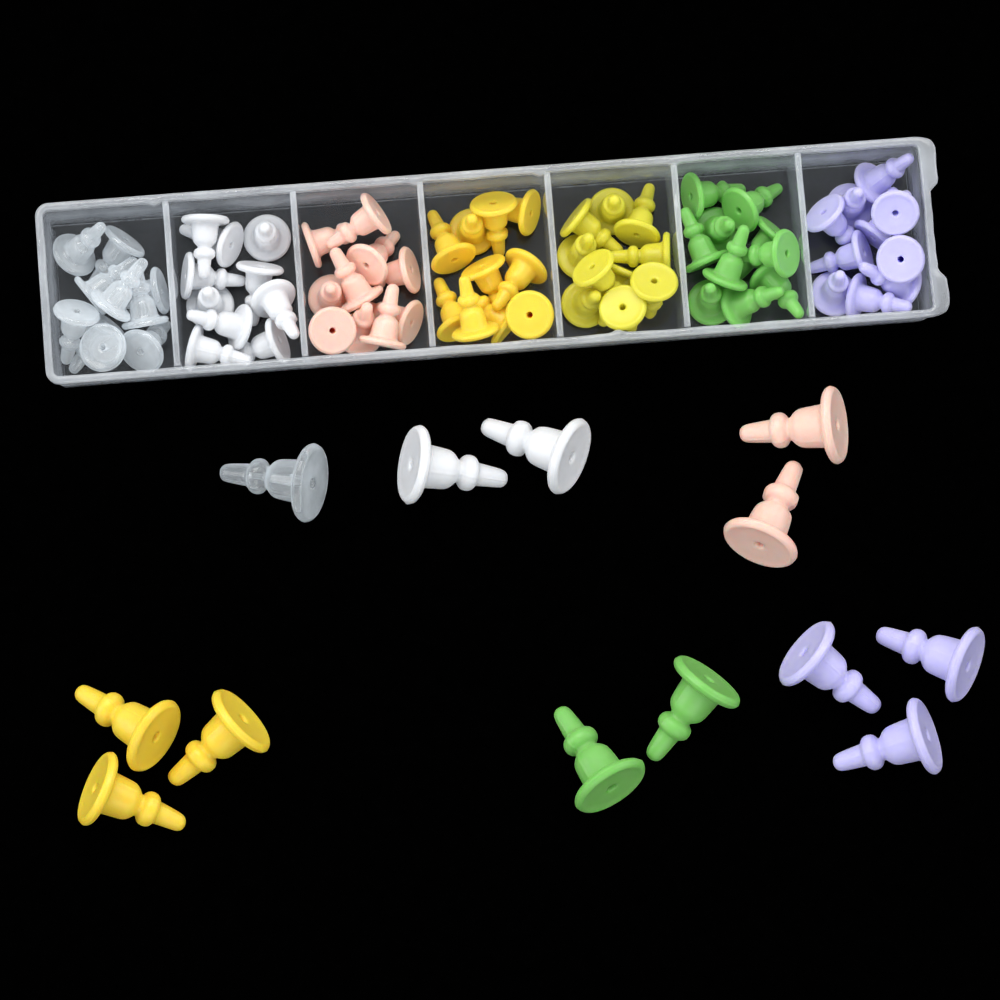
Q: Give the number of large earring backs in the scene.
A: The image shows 13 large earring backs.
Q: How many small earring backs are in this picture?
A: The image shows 70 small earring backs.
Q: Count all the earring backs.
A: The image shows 83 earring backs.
